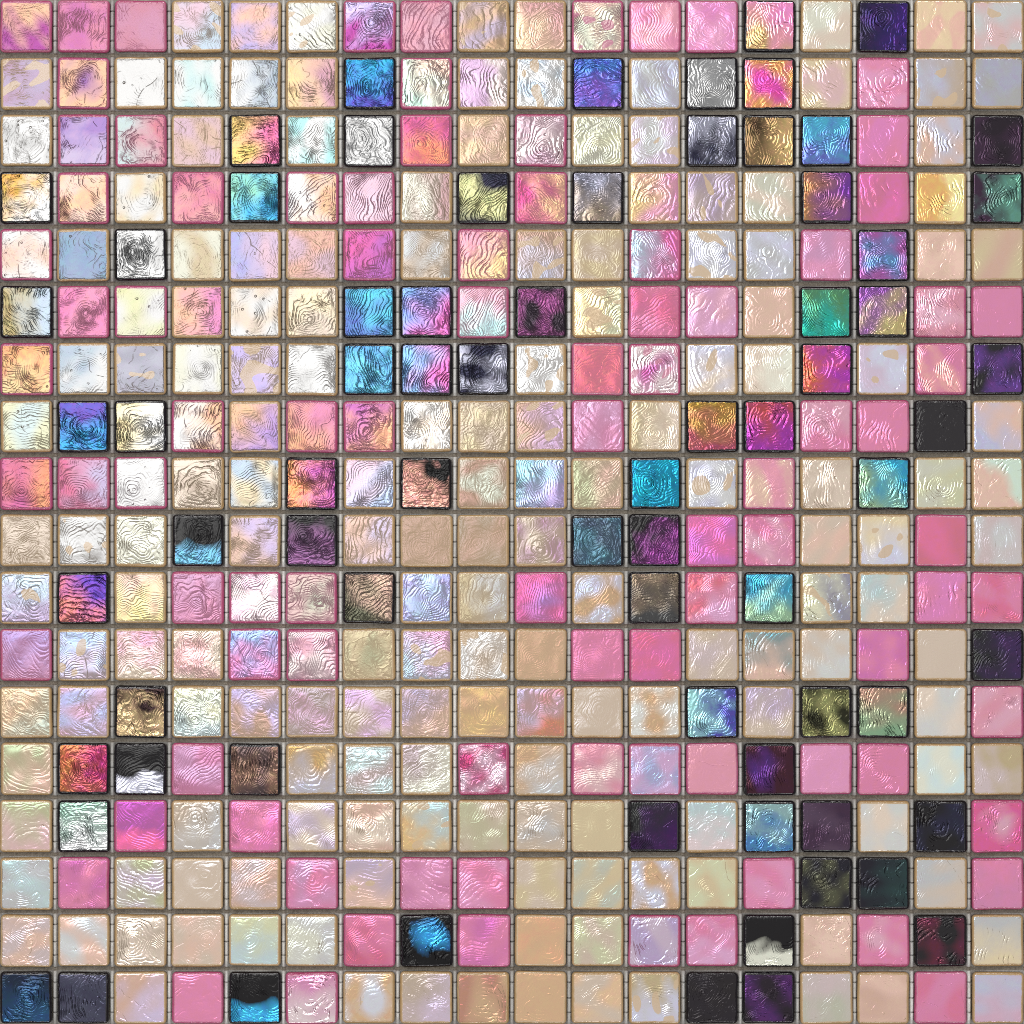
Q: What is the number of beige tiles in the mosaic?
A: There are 163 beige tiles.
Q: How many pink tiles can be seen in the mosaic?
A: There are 89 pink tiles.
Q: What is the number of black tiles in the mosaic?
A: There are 72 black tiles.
